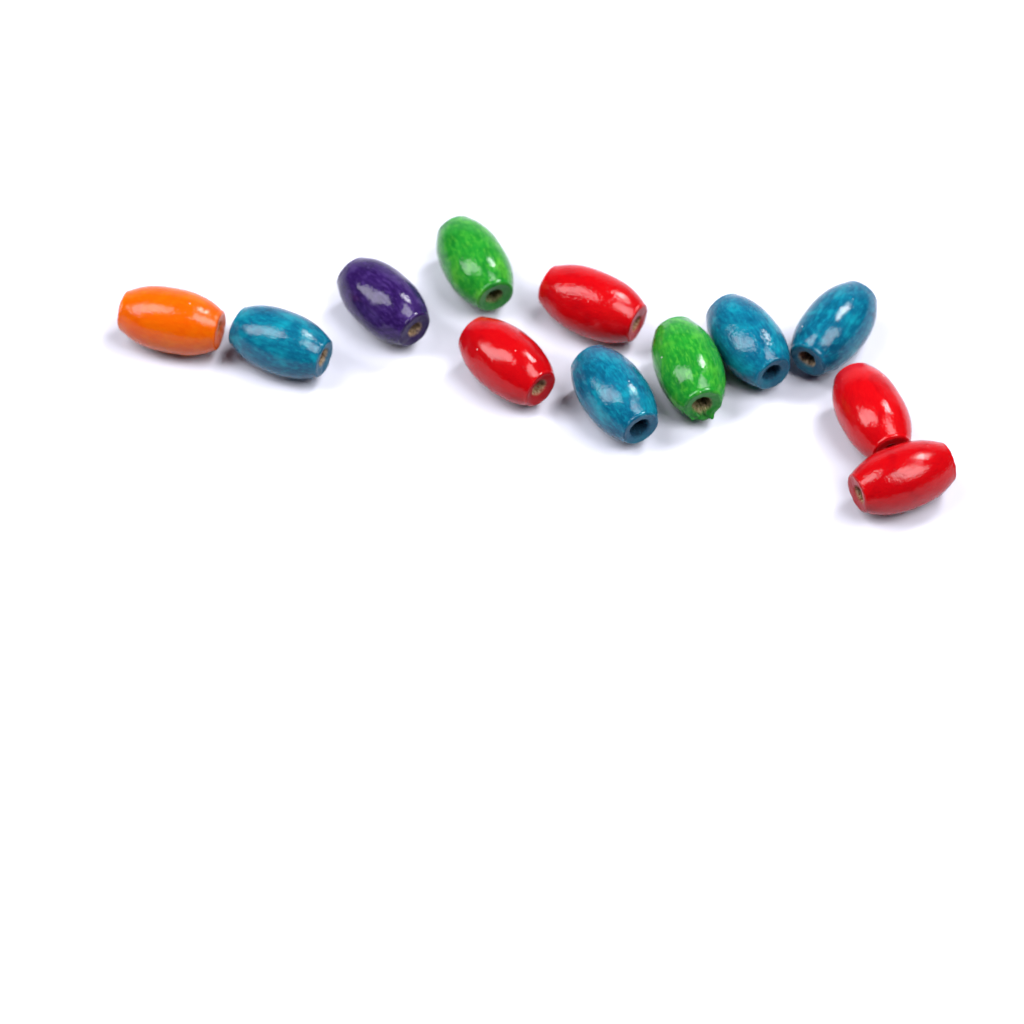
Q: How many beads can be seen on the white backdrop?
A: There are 12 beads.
